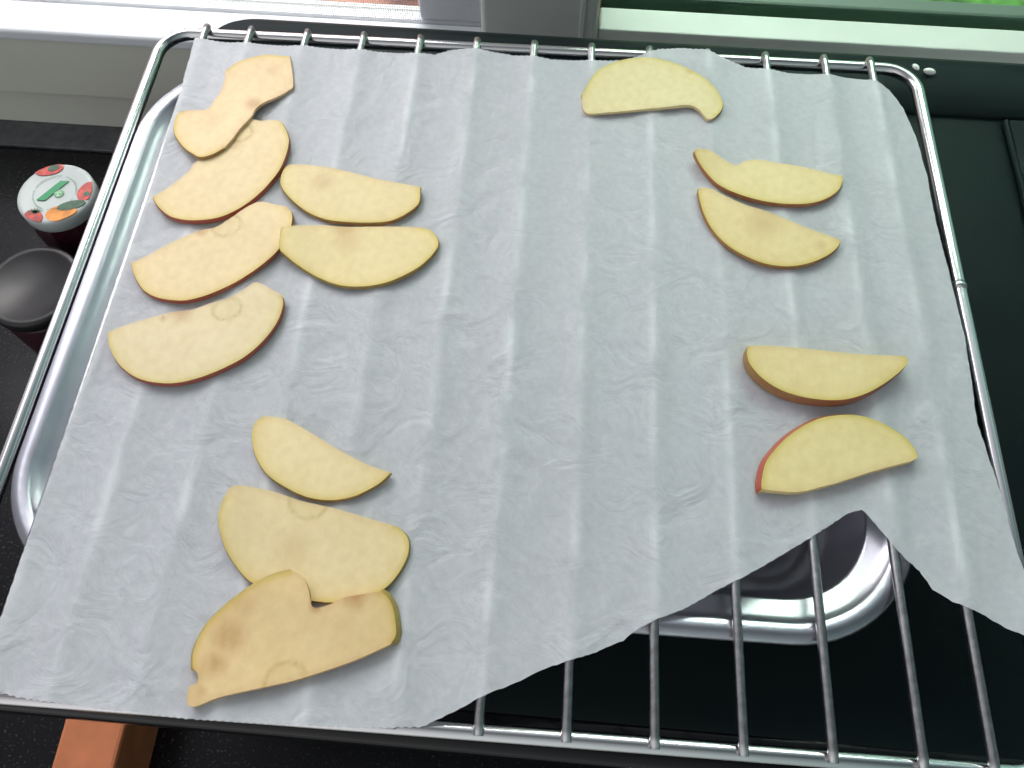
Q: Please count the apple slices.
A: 14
